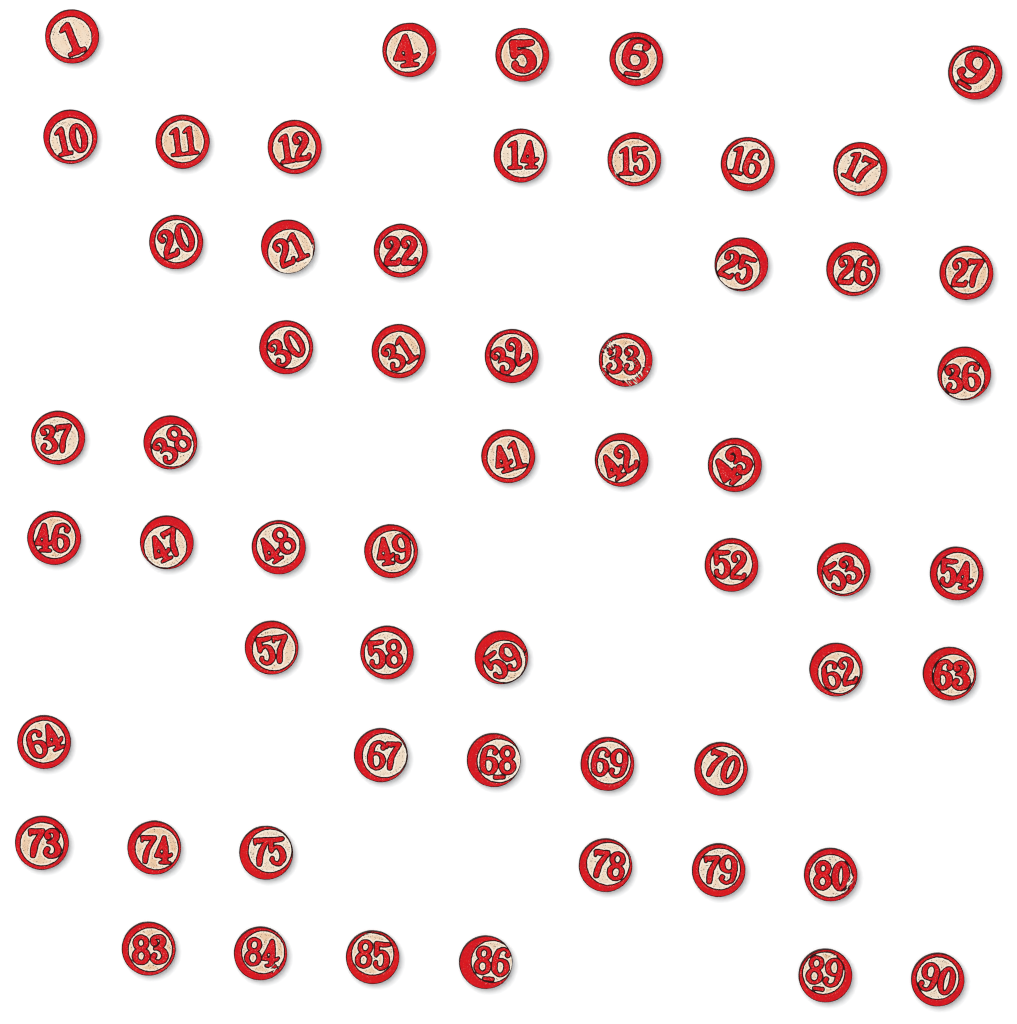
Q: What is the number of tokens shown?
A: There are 57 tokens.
